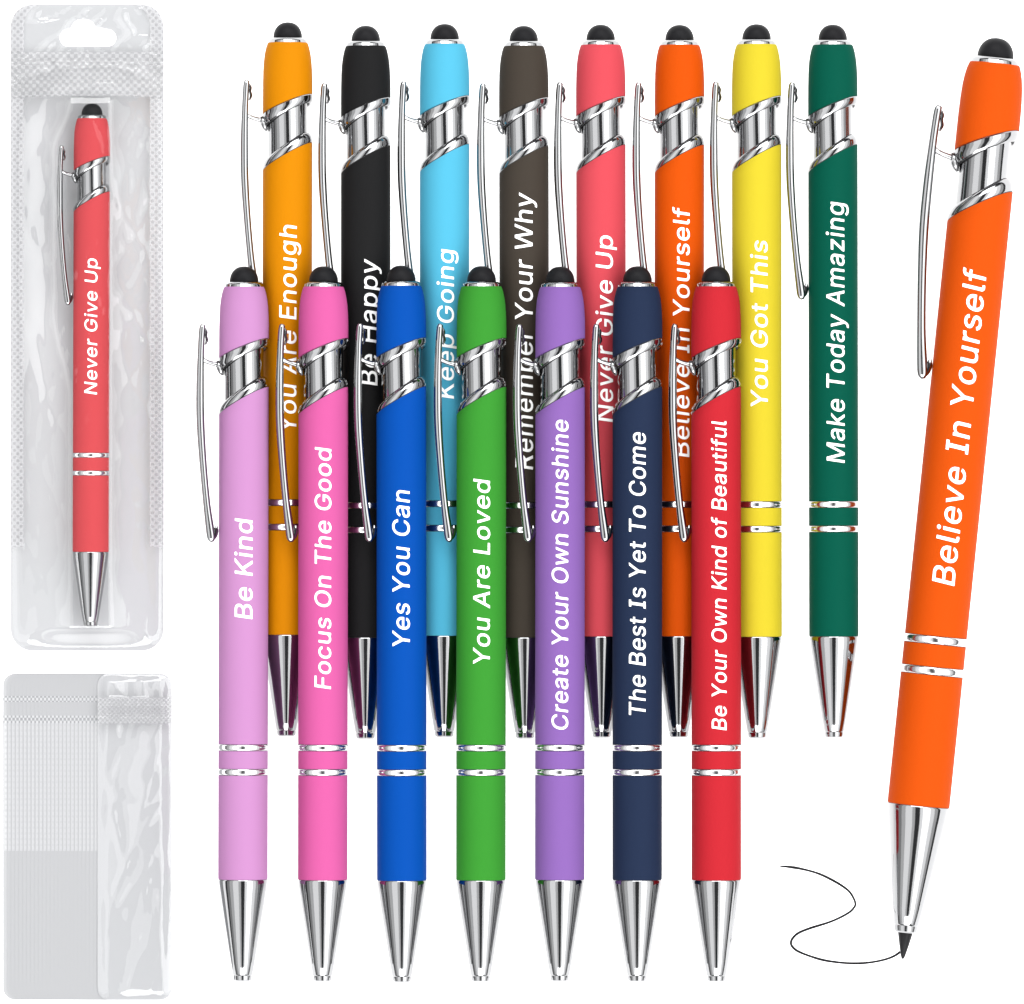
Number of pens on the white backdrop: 17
